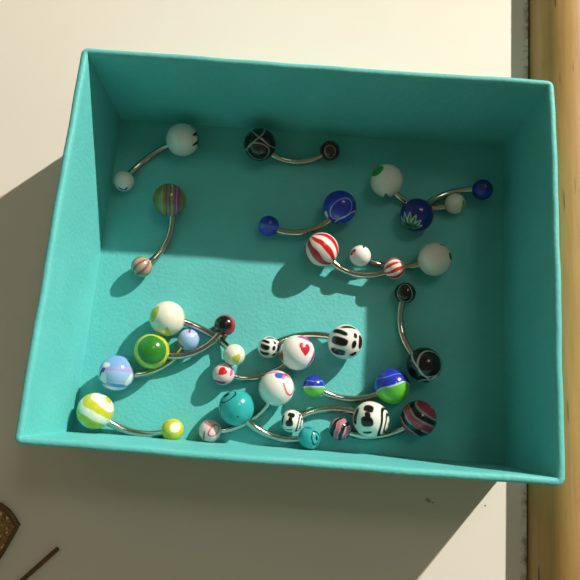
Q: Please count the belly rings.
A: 20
